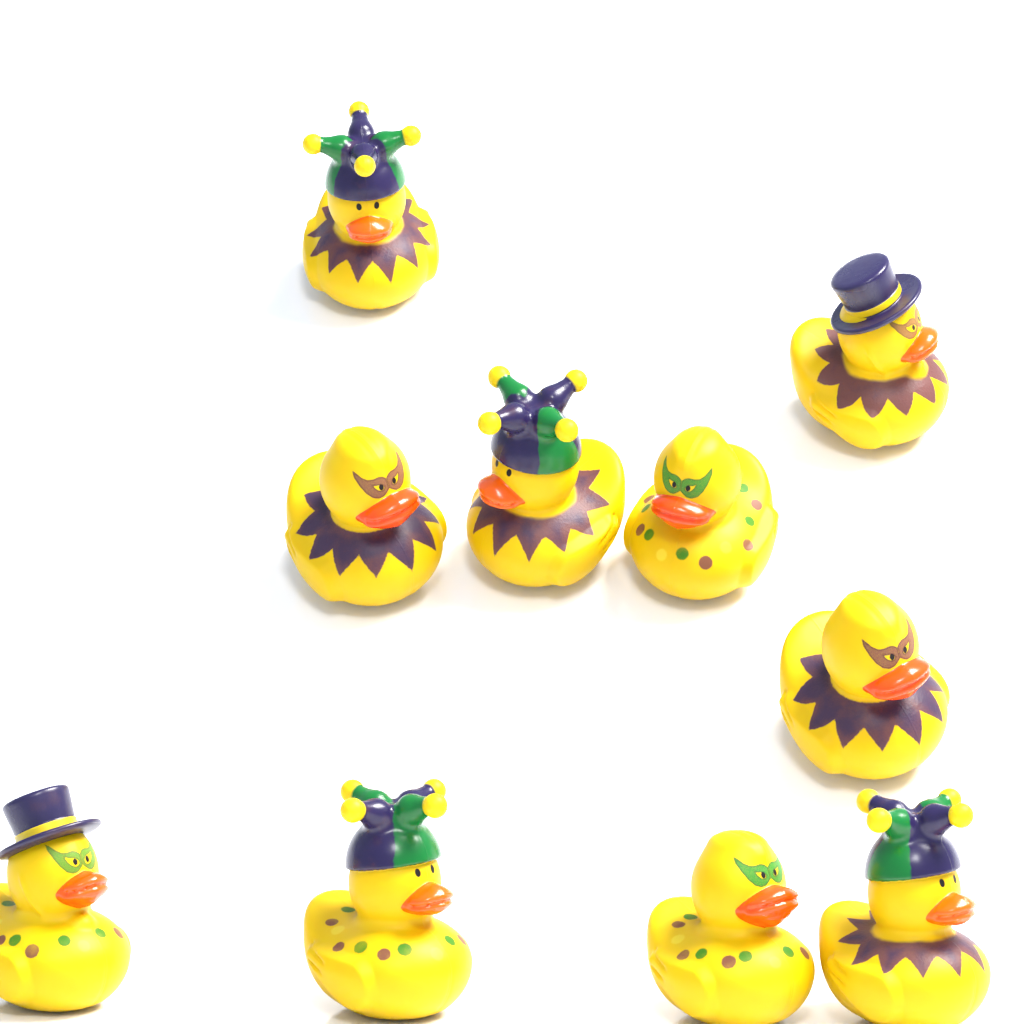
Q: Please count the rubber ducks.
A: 10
